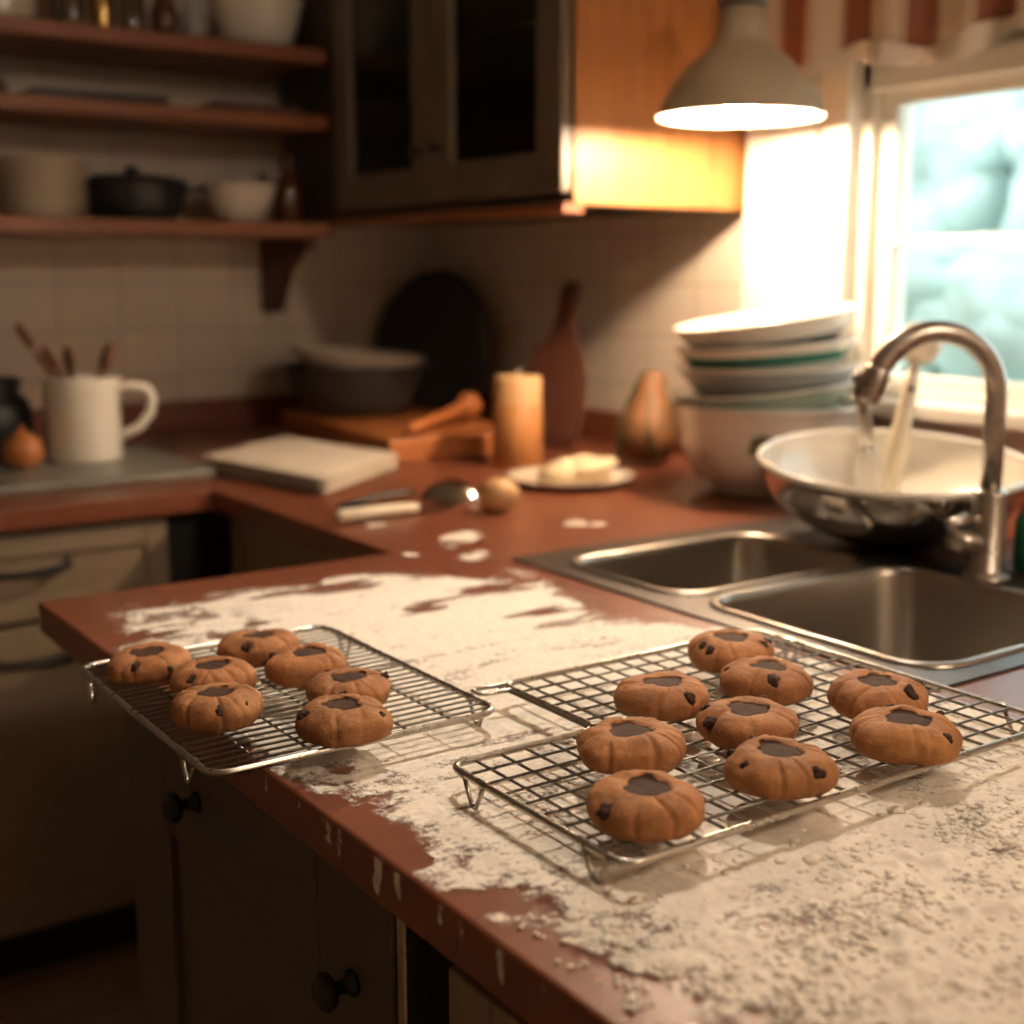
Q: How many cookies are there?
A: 16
